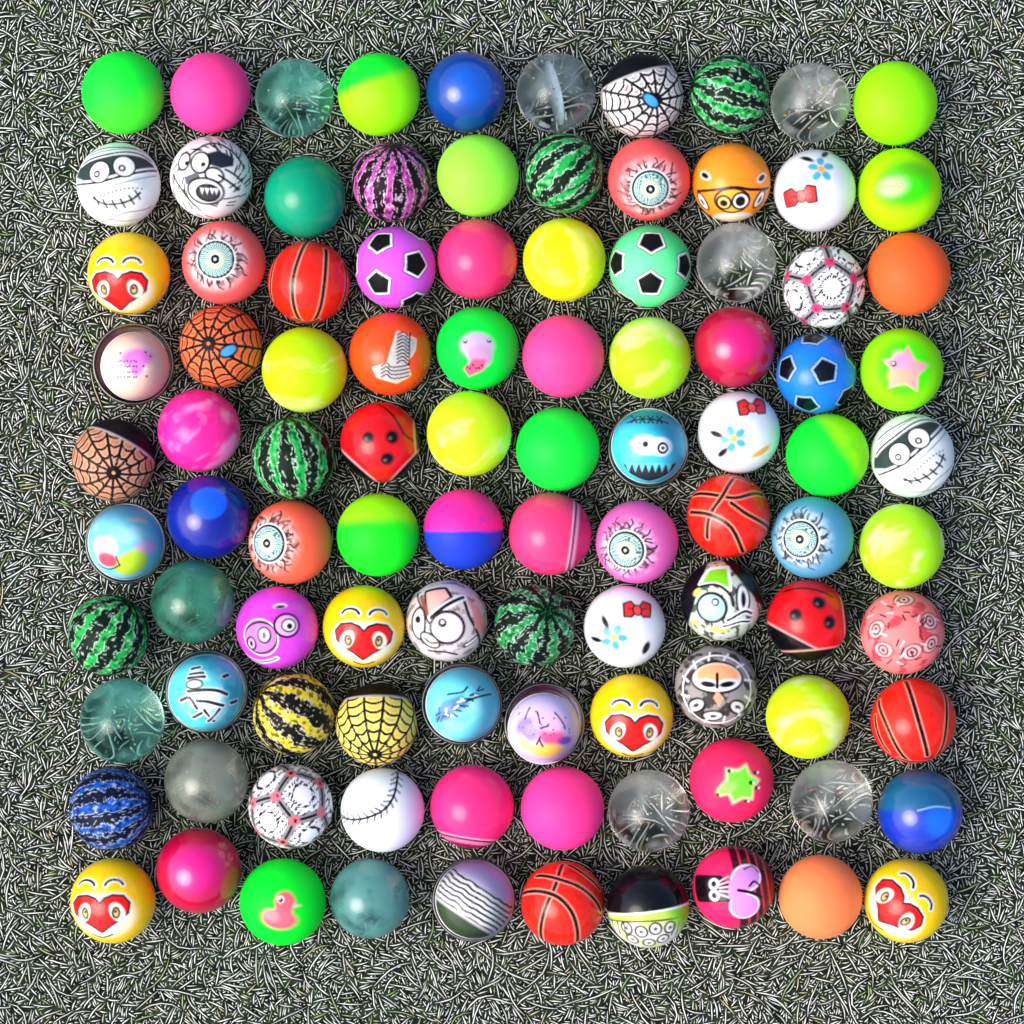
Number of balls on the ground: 100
